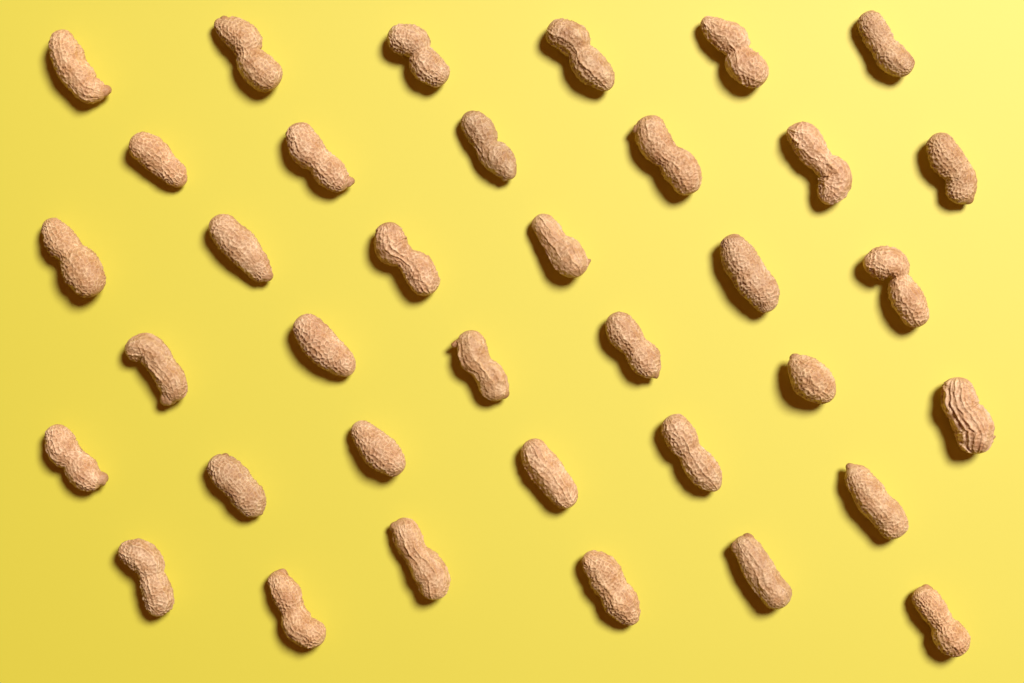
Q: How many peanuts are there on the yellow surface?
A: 36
